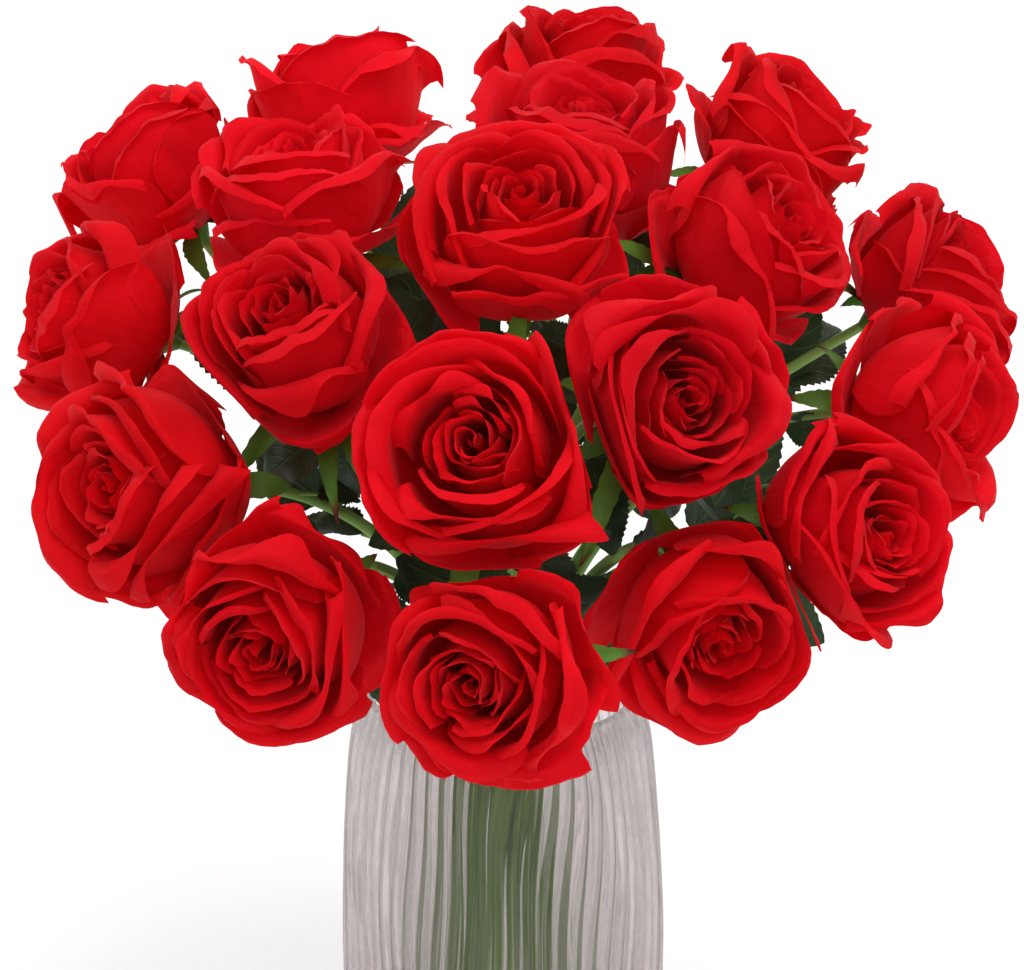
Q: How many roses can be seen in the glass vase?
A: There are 19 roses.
